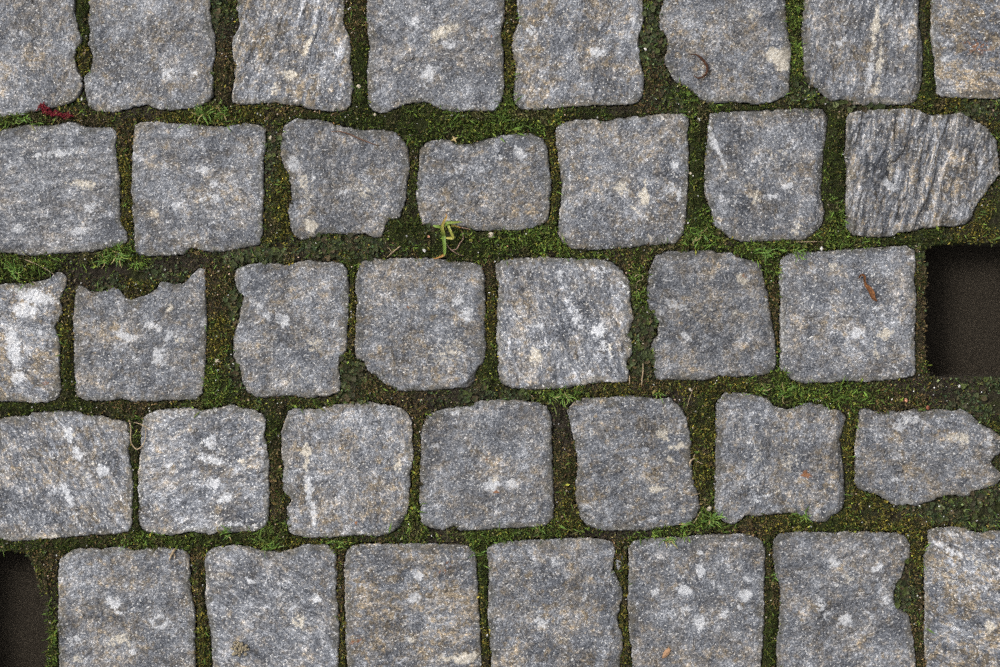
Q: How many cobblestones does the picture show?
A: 36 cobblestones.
